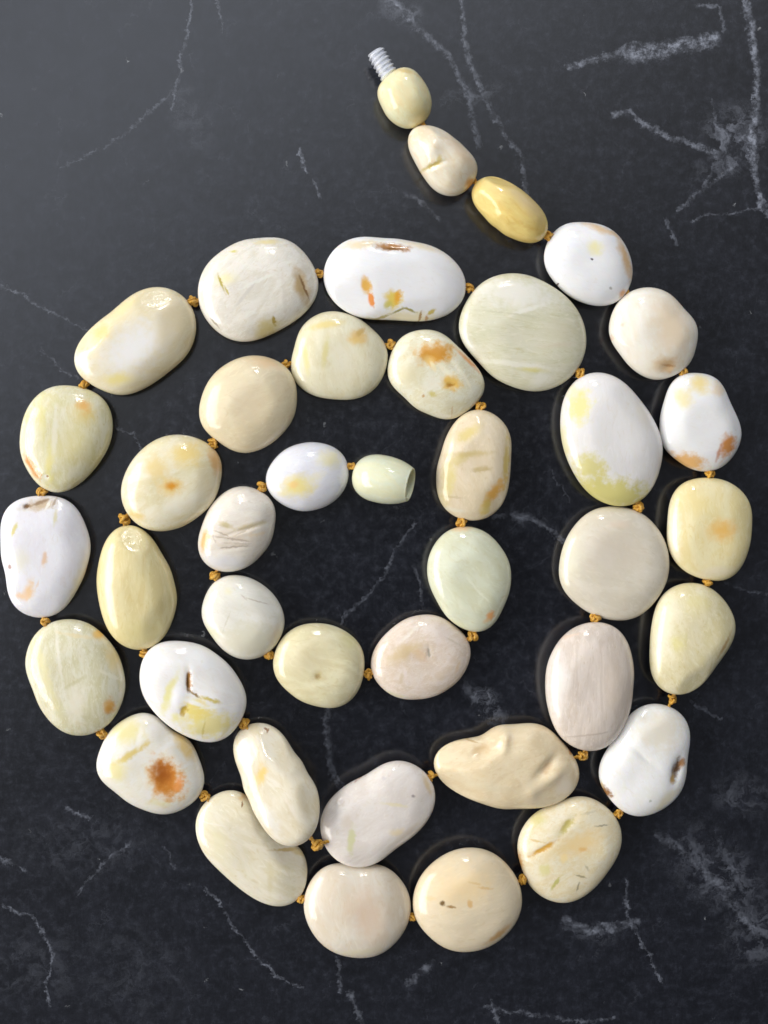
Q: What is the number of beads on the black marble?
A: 41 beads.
